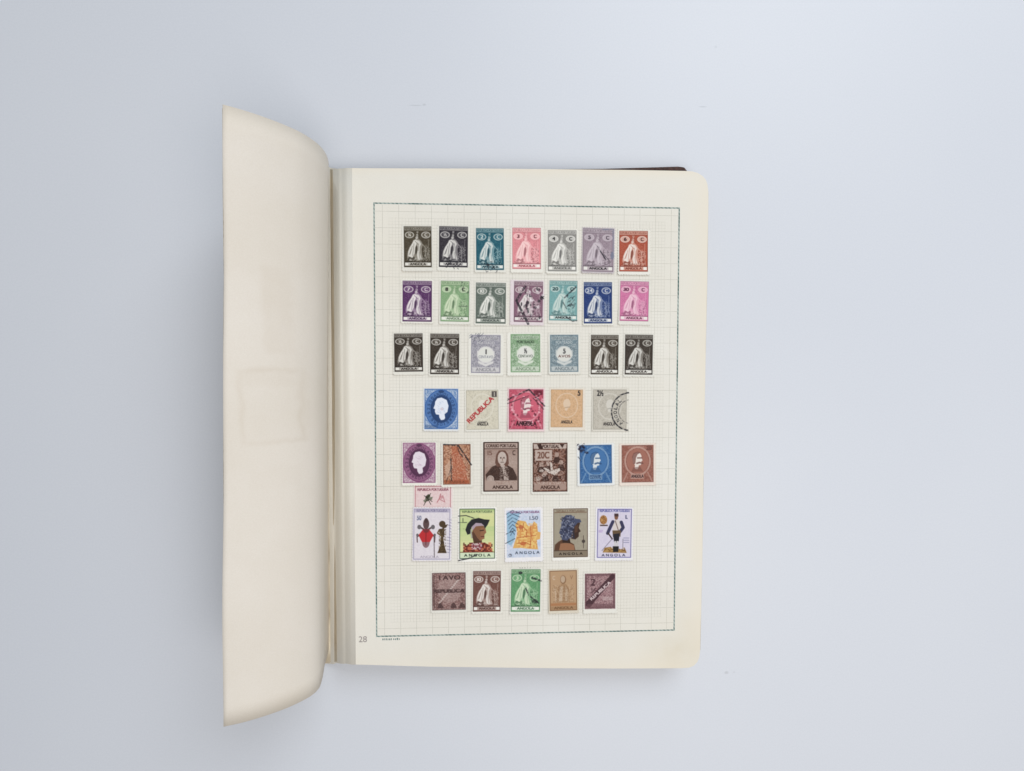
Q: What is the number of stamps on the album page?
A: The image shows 43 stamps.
